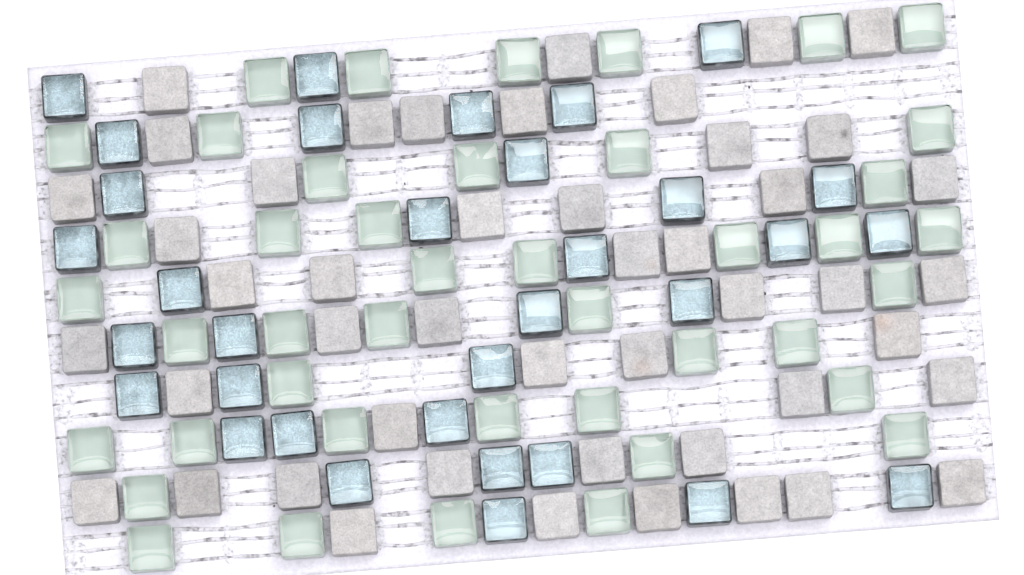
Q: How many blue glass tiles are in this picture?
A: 33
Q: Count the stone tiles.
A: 47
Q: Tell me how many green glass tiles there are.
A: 43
